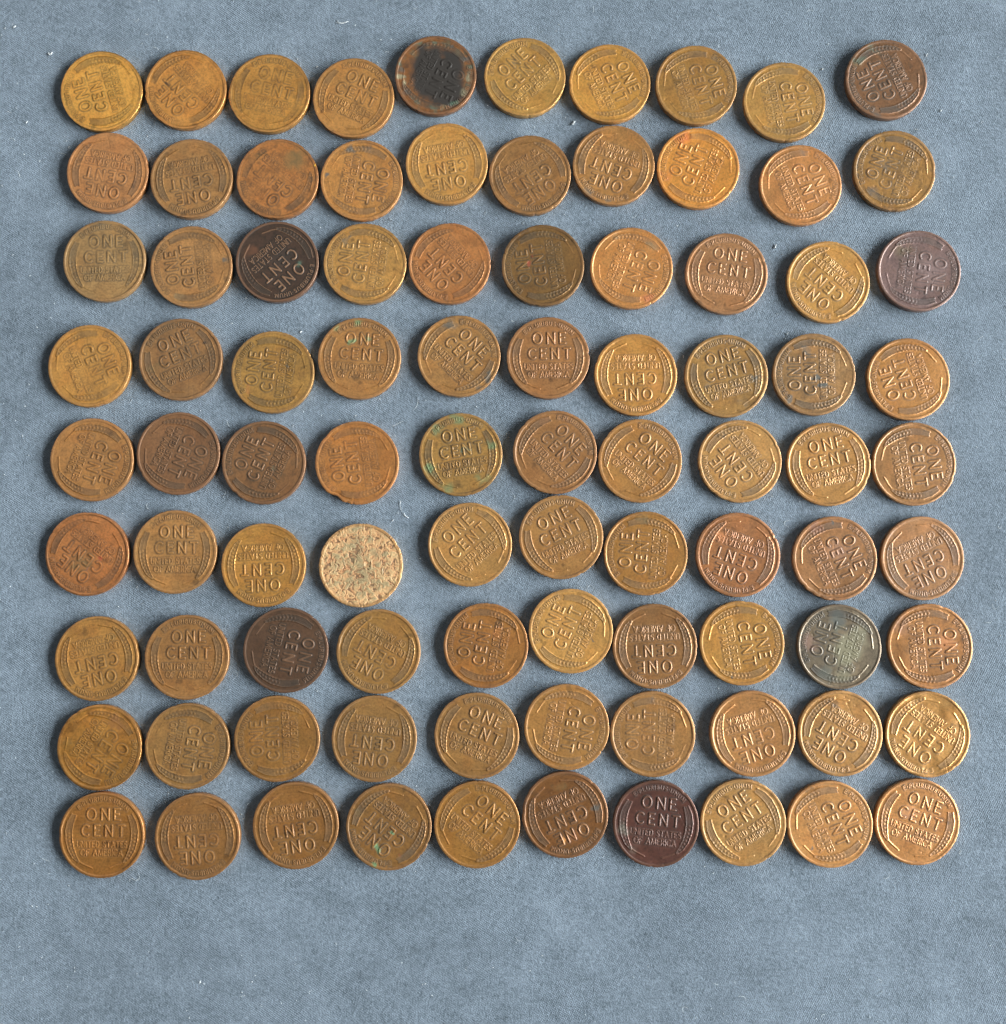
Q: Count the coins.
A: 90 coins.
